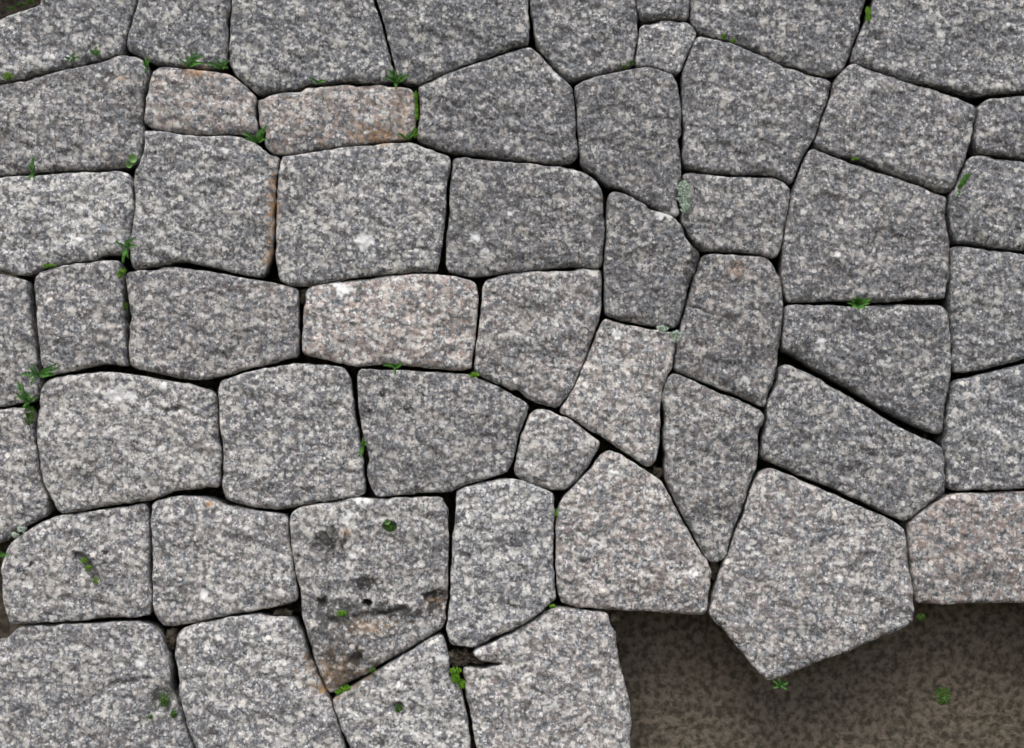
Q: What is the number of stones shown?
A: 53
